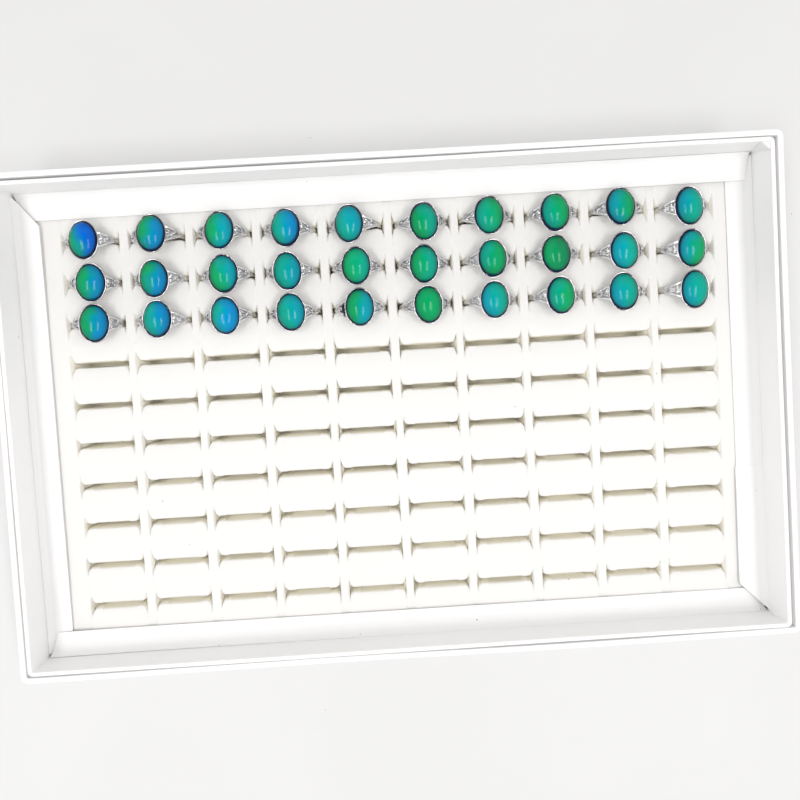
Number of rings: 30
